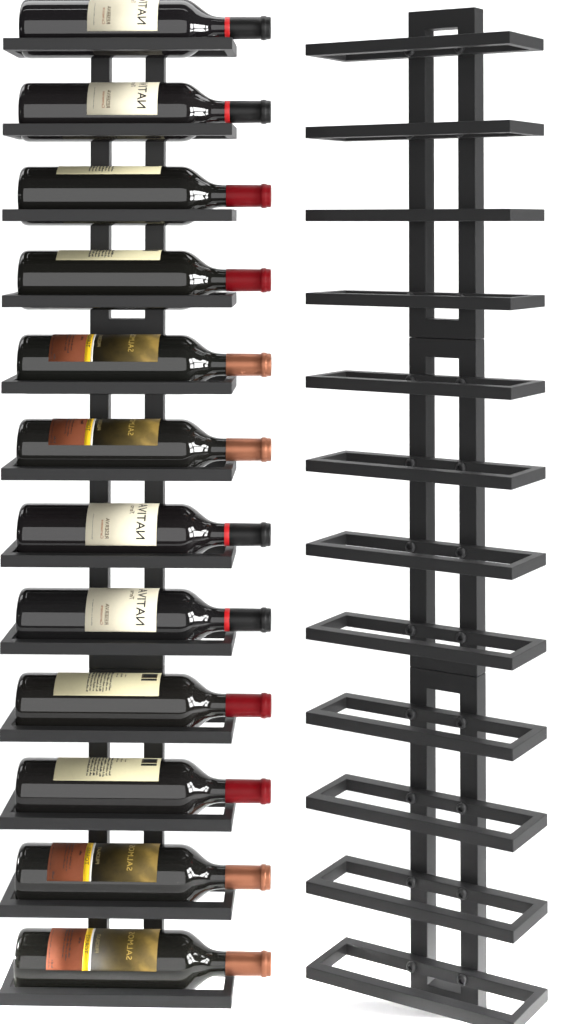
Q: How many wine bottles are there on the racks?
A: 12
